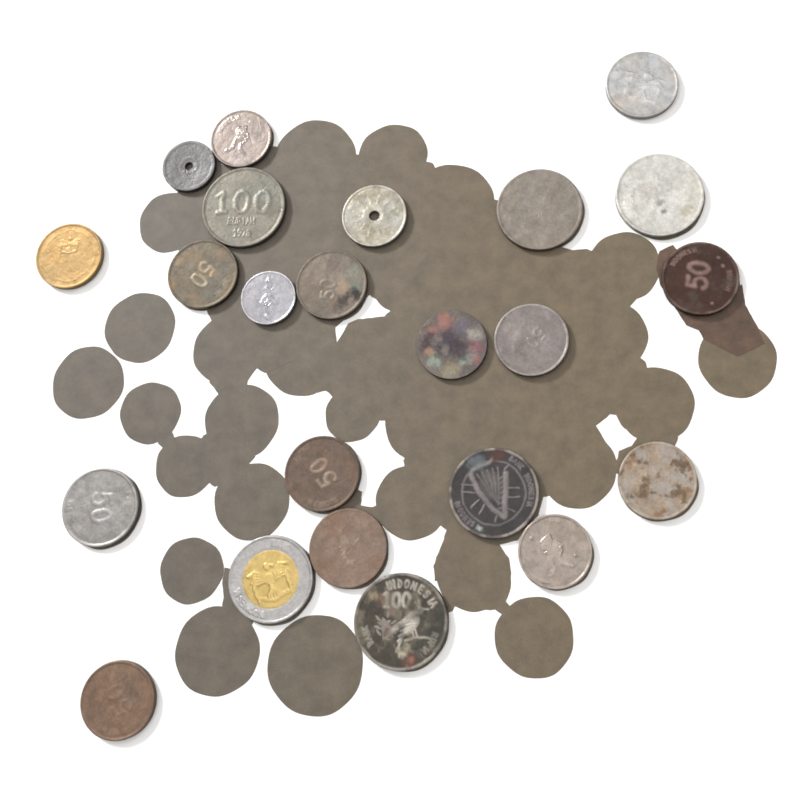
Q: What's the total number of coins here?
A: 23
